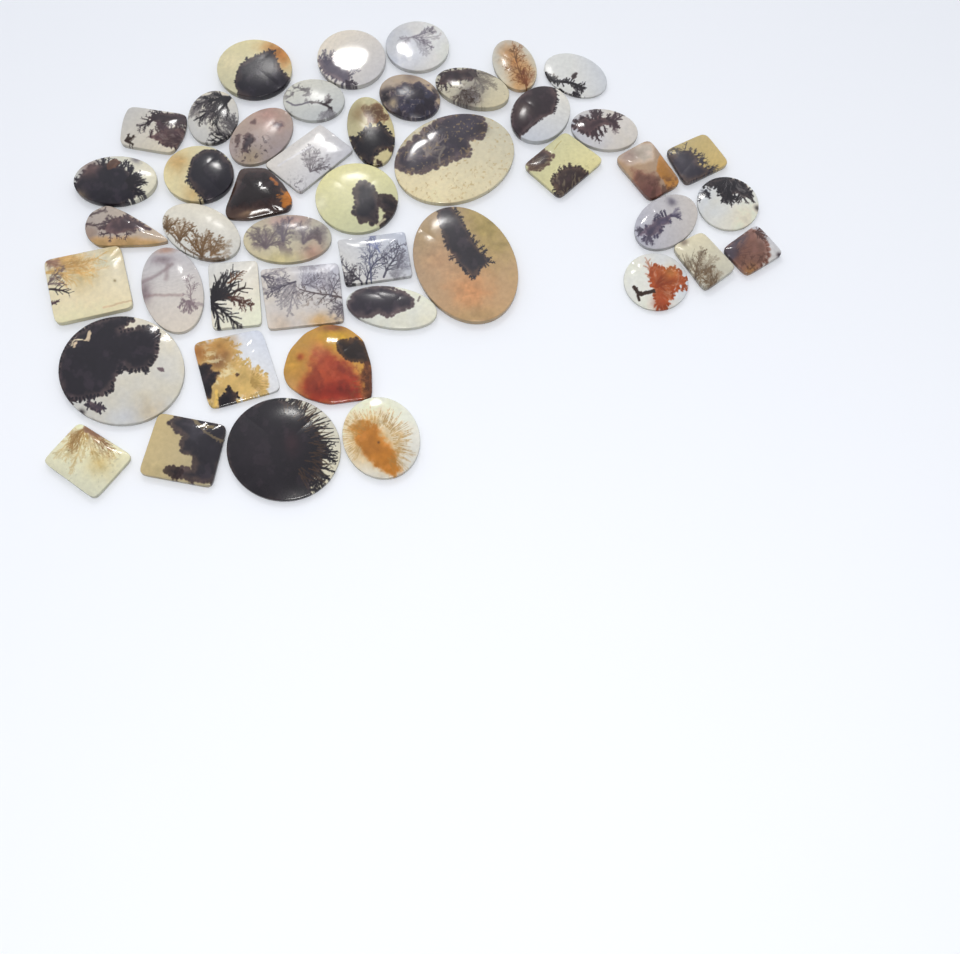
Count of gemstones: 45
